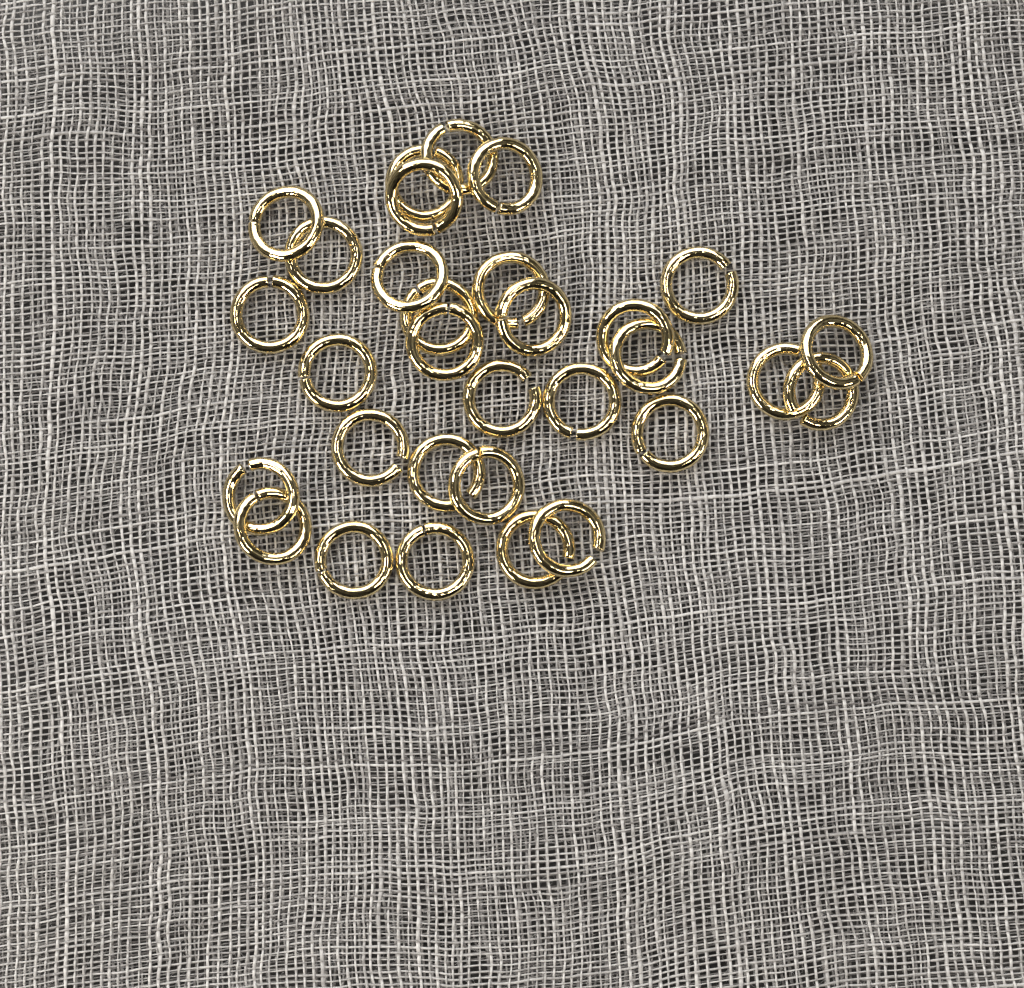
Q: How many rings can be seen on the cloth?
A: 31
